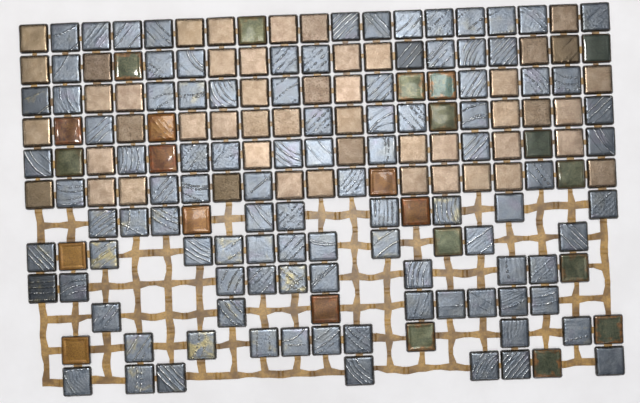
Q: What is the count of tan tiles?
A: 49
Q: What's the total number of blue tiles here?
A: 102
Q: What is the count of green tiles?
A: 14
